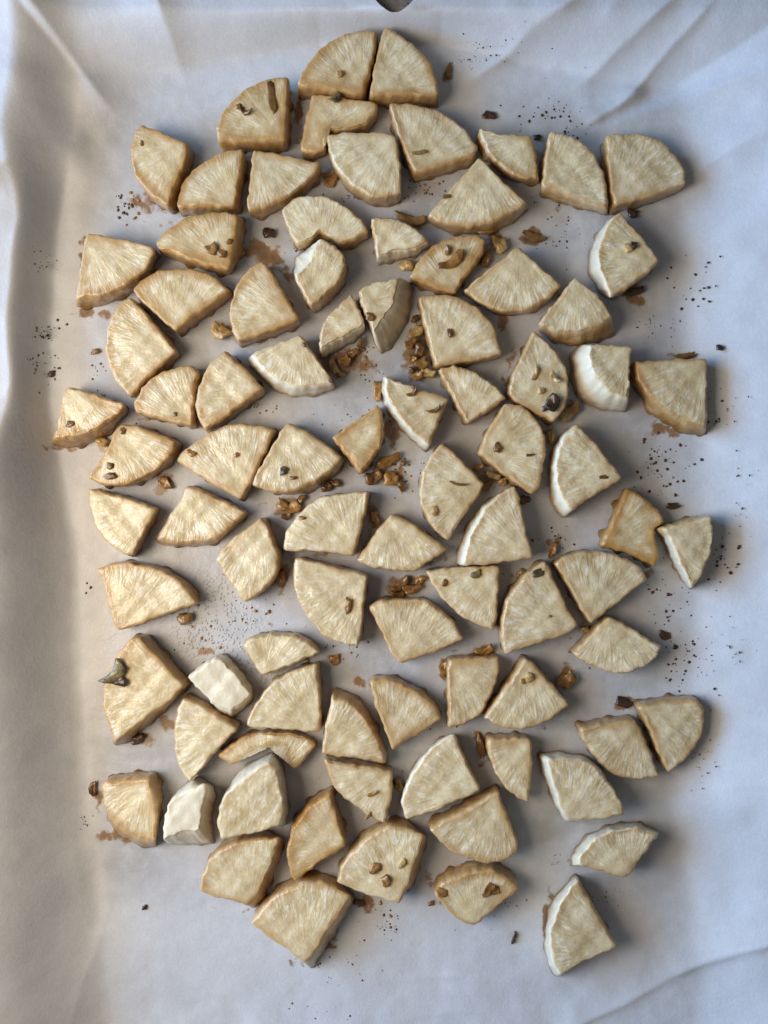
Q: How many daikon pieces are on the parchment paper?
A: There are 86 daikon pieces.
